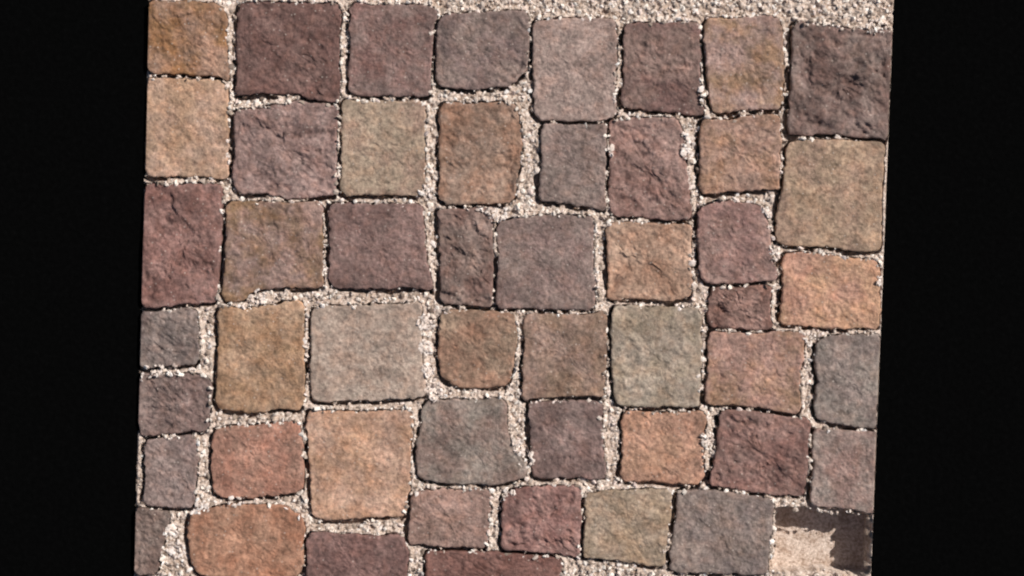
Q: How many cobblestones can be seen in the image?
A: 50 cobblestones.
